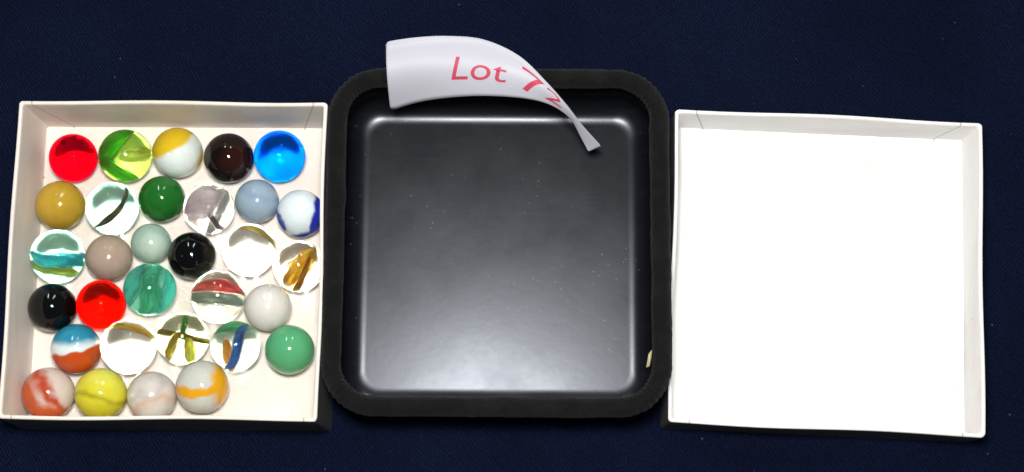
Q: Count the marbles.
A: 31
